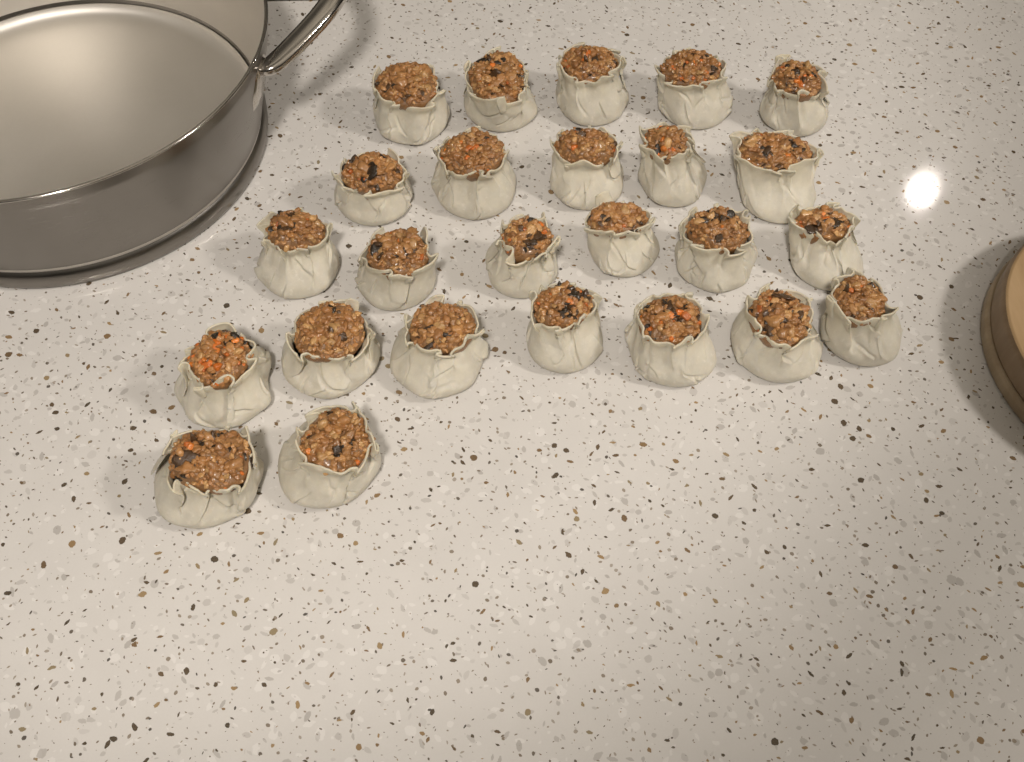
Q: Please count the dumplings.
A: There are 25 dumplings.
